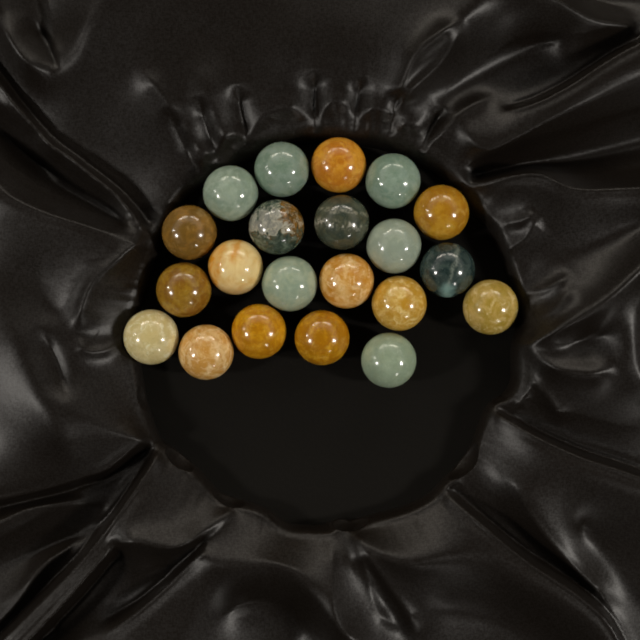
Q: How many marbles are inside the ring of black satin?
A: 21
